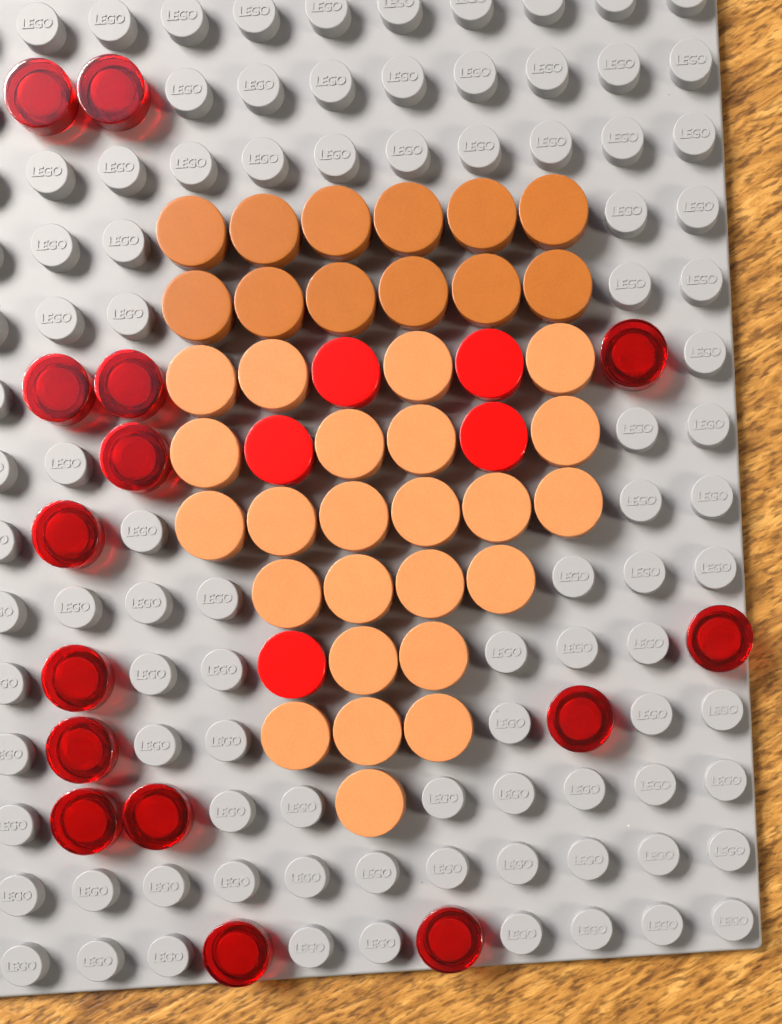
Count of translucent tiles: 15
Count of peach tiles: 24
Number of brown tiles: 12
